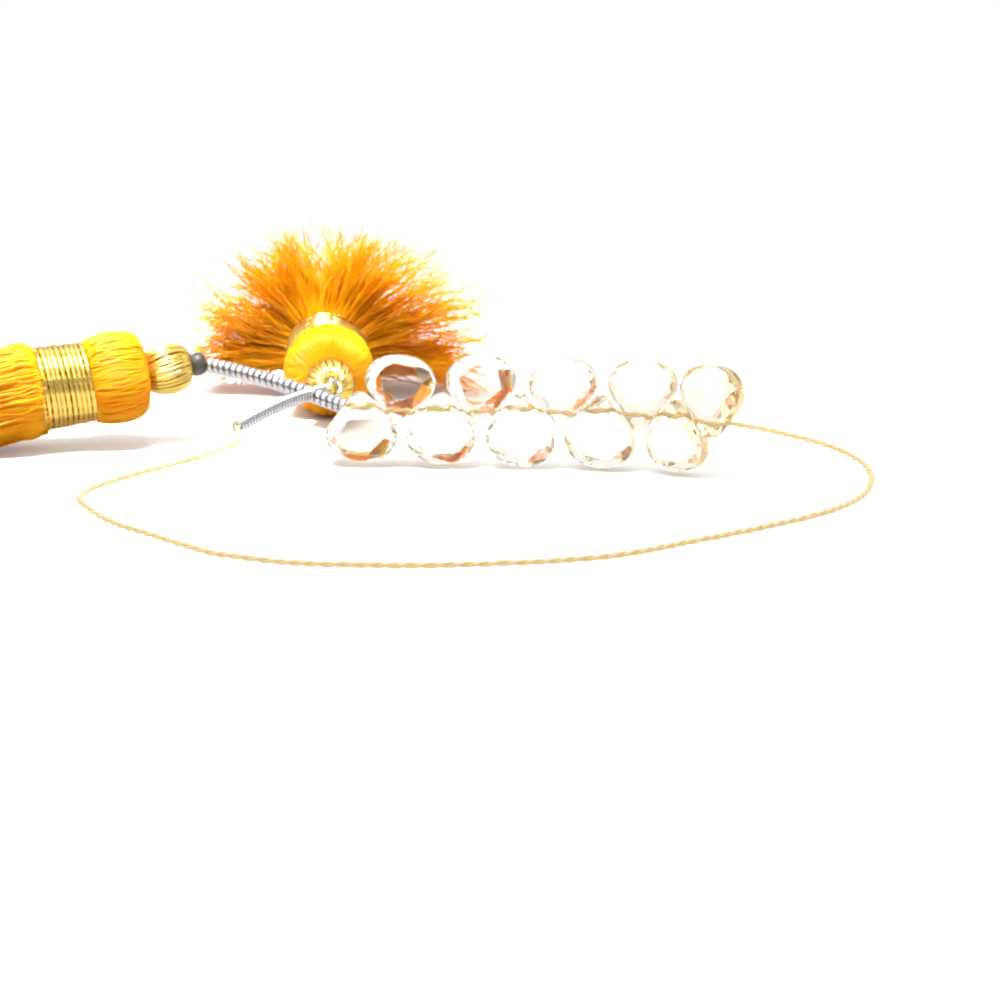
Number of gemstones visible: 10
